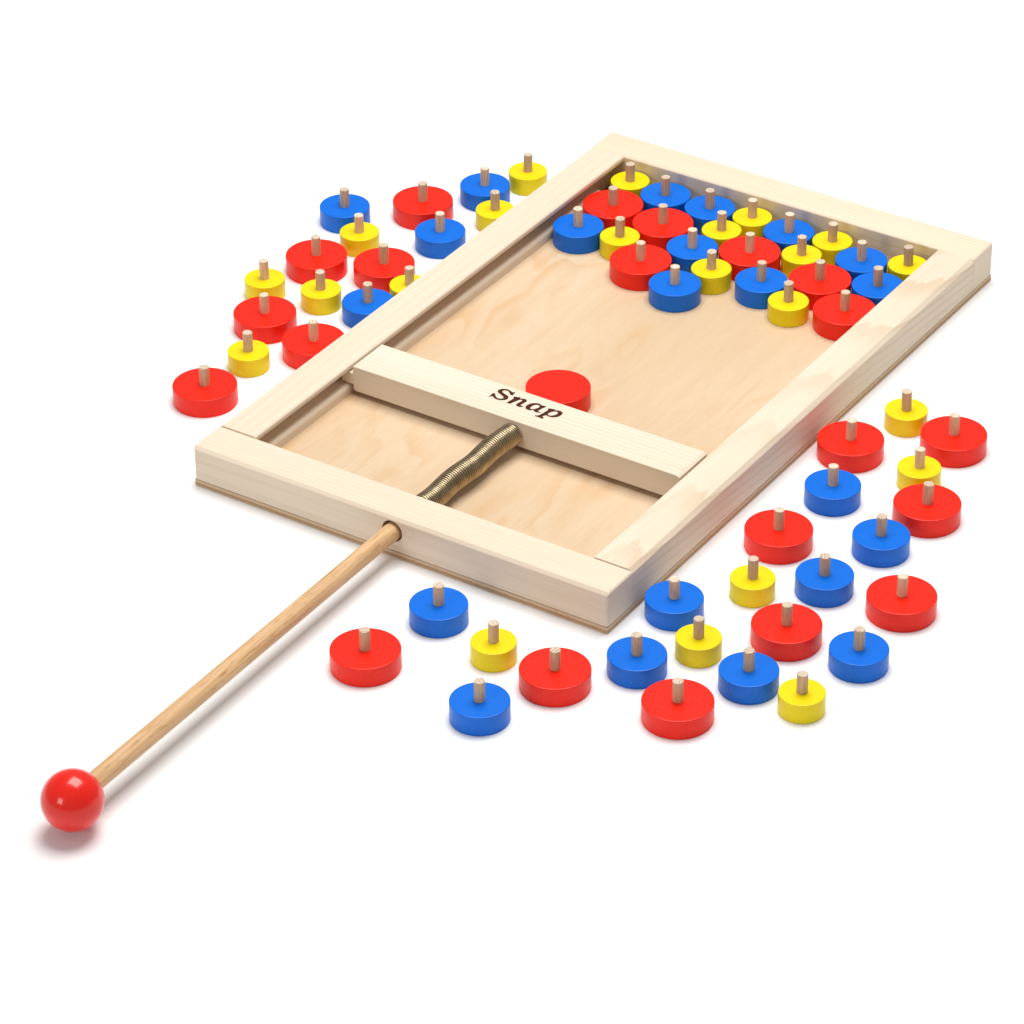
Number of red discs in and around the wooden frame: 22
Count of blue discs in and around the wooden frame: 22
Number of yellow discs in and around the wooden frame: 22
